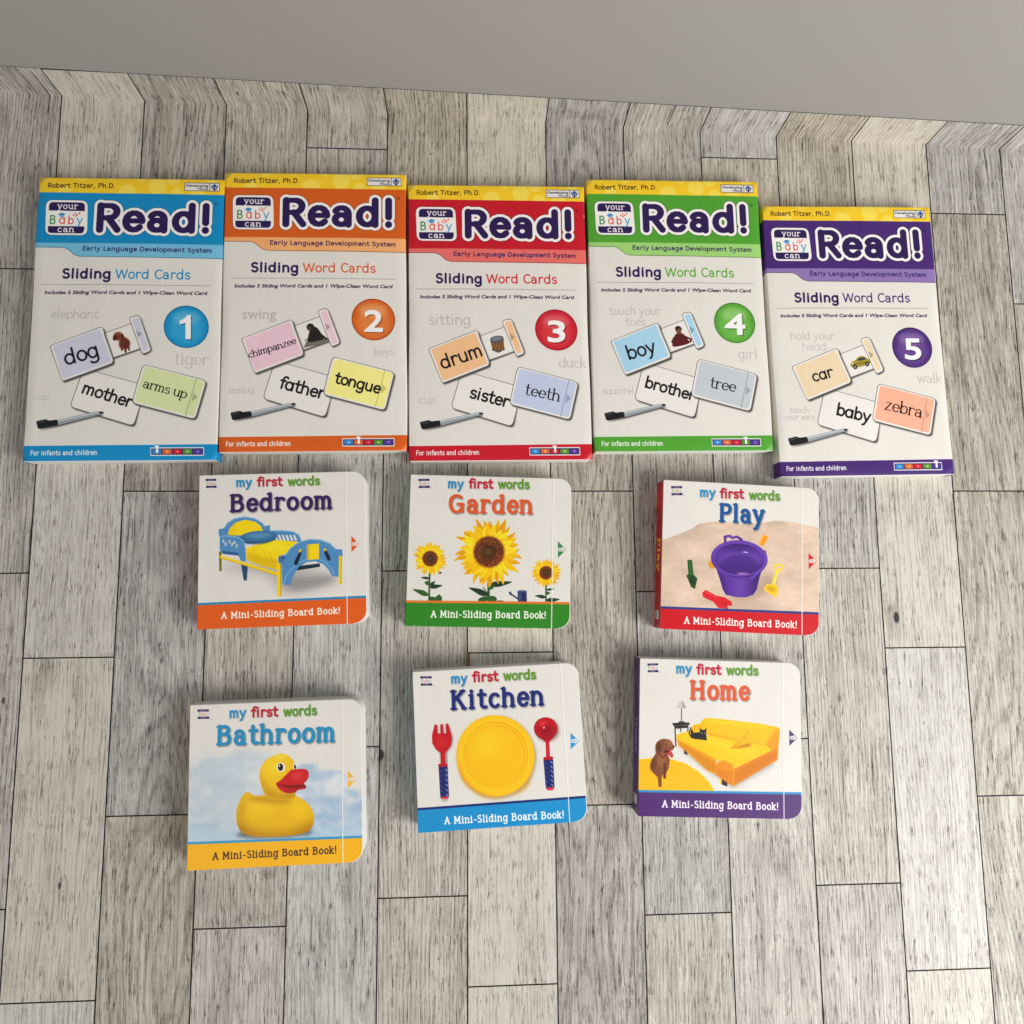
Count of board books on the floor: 6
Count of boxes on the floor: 5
